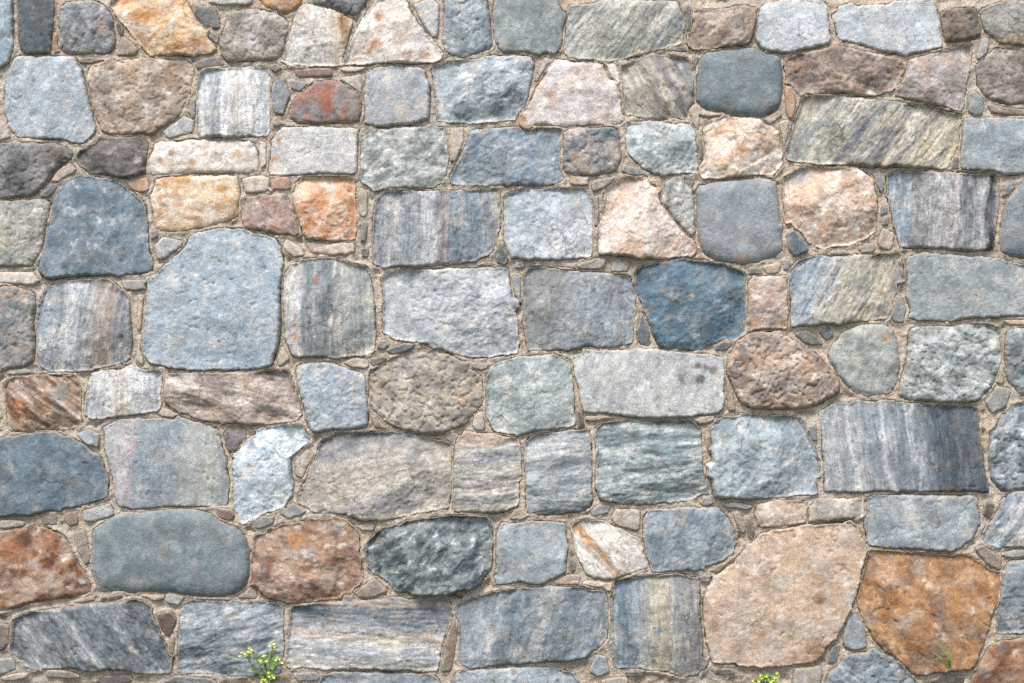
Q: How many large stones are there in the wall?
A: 107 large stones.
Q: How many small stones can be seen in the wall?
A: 156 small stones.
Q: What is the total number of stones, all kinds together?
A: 263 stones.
